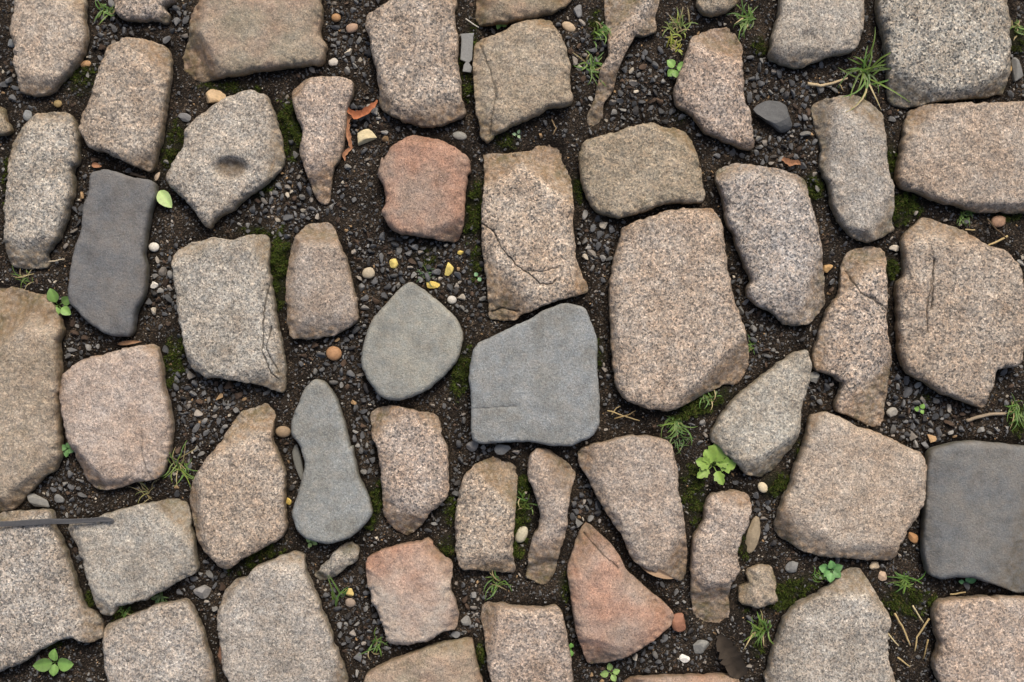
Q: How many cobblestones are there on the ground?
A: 55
